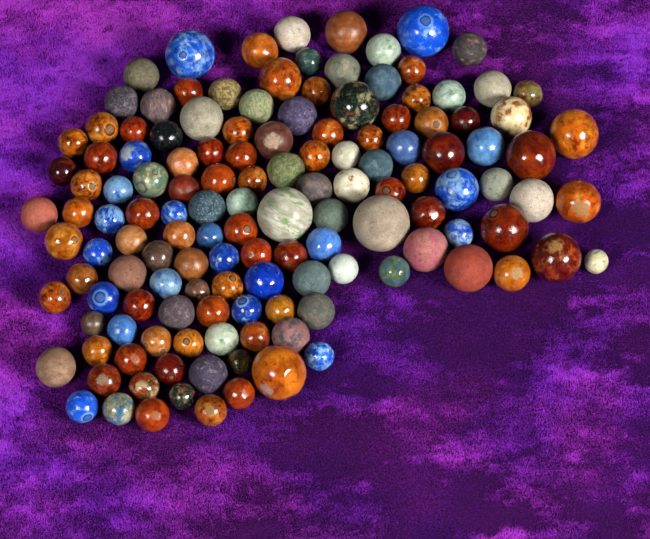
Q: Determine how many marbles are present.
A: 137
